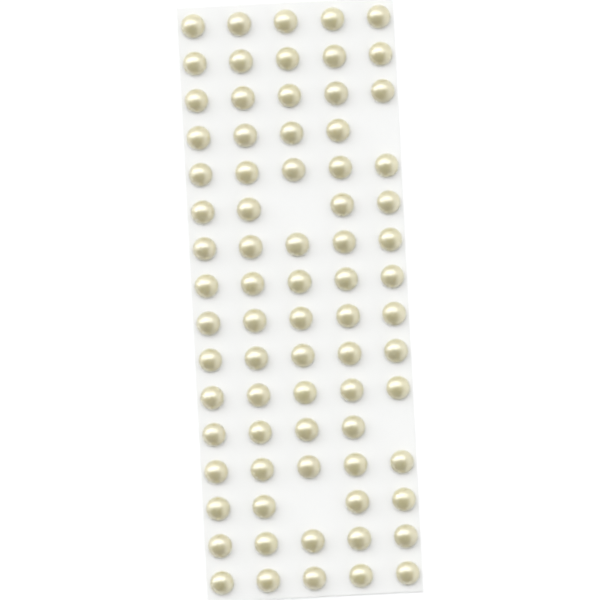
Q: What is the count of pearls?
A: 76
